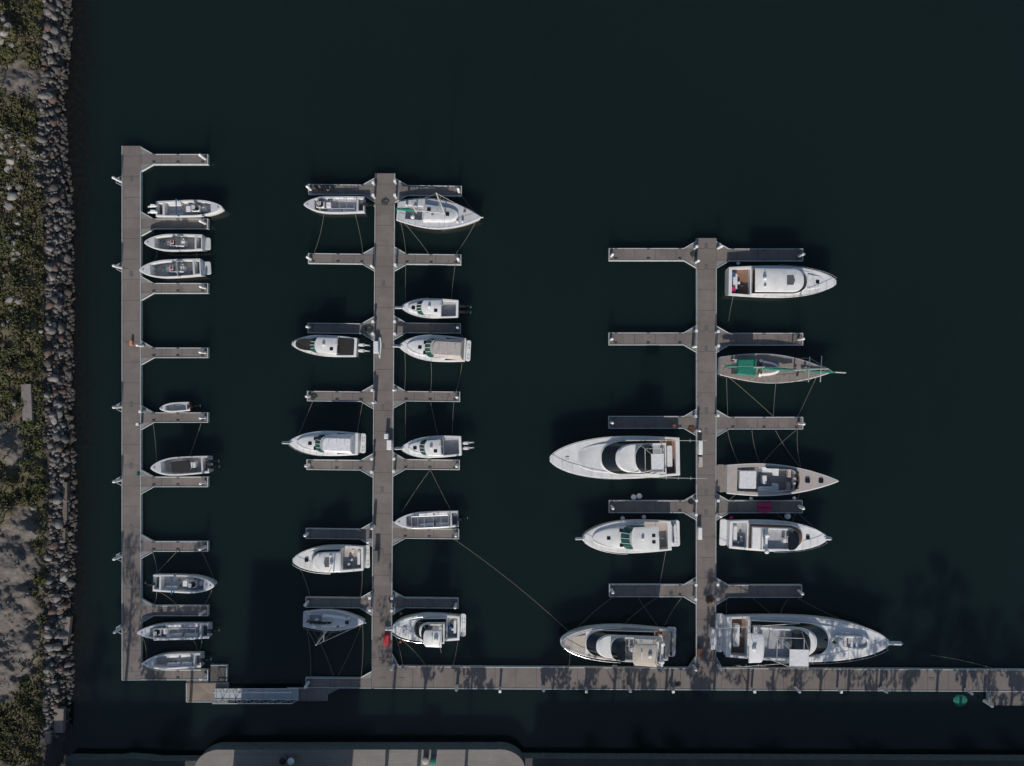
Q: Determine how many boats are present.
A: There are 27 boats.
